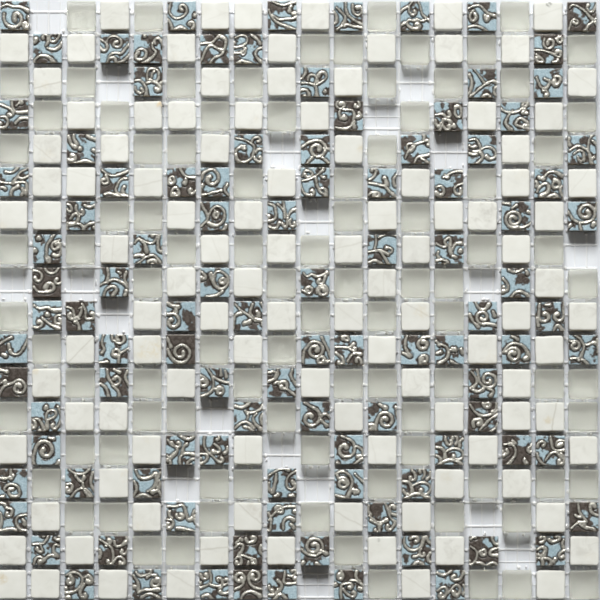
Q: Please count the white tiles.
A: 107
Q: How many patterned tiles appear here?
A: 106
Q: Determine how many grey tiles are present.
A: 92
